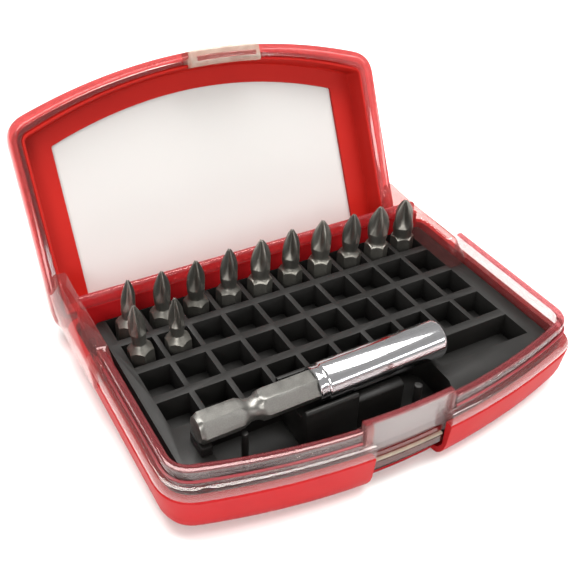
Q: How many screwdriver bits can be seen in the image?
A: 12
